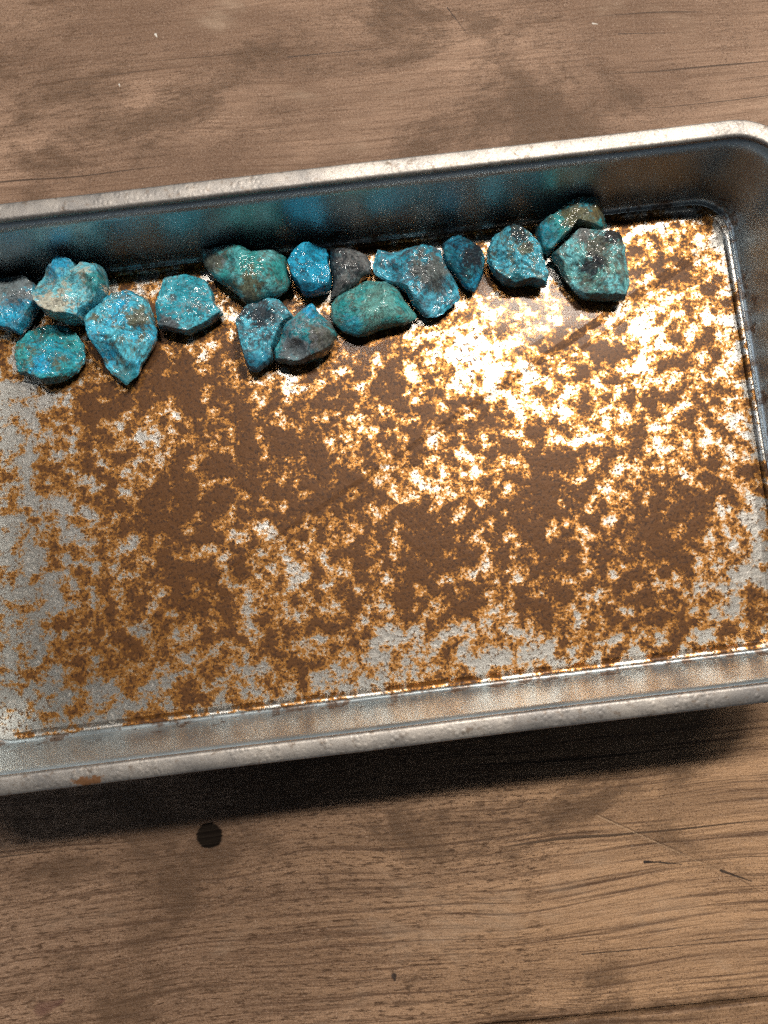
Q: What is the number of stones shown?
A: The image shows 16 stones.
